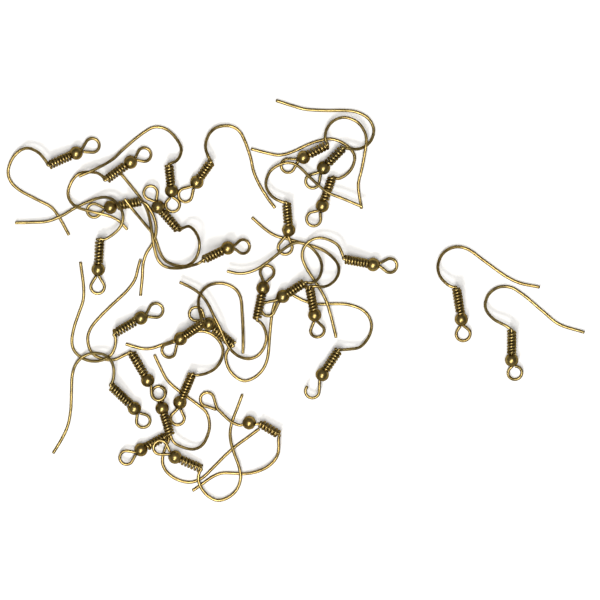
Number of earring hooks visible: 29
